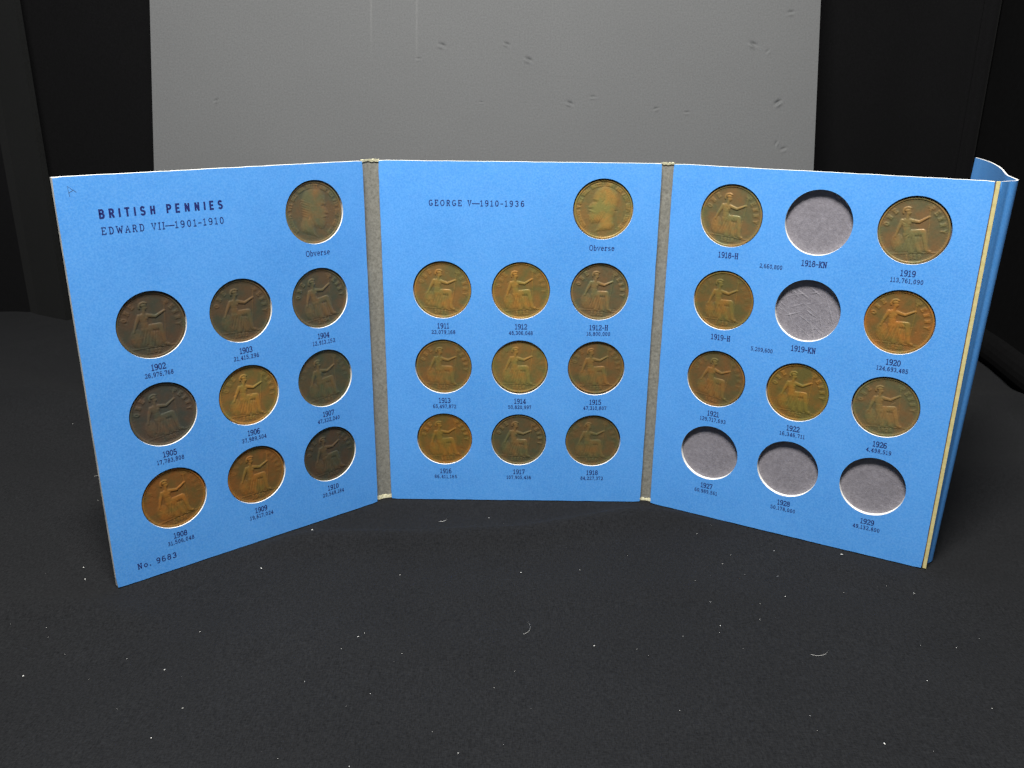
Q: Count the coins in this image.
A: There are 27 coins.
